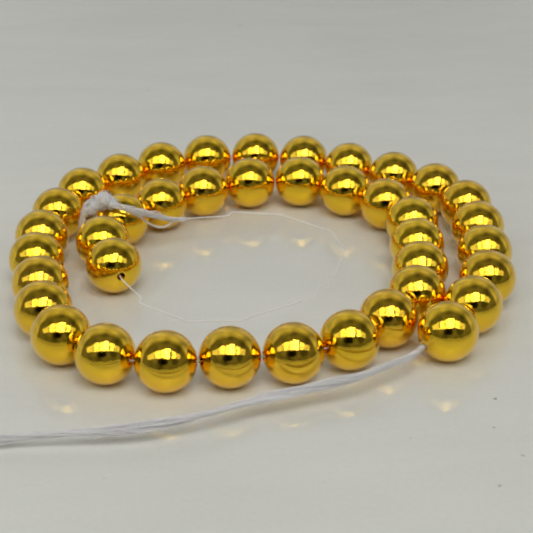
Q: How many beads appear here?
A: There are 40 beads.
